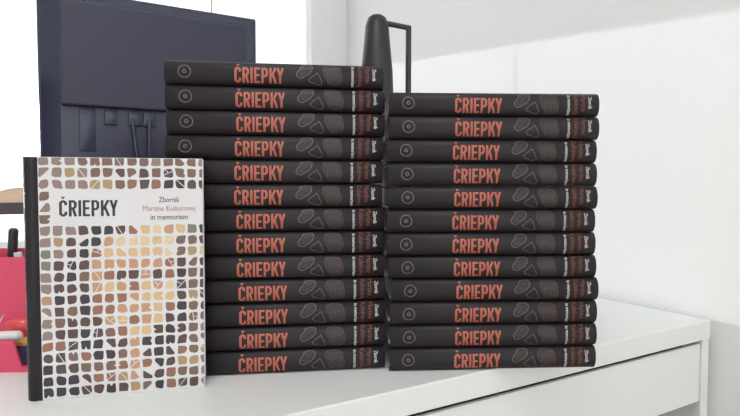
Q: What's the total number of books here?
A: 26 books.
